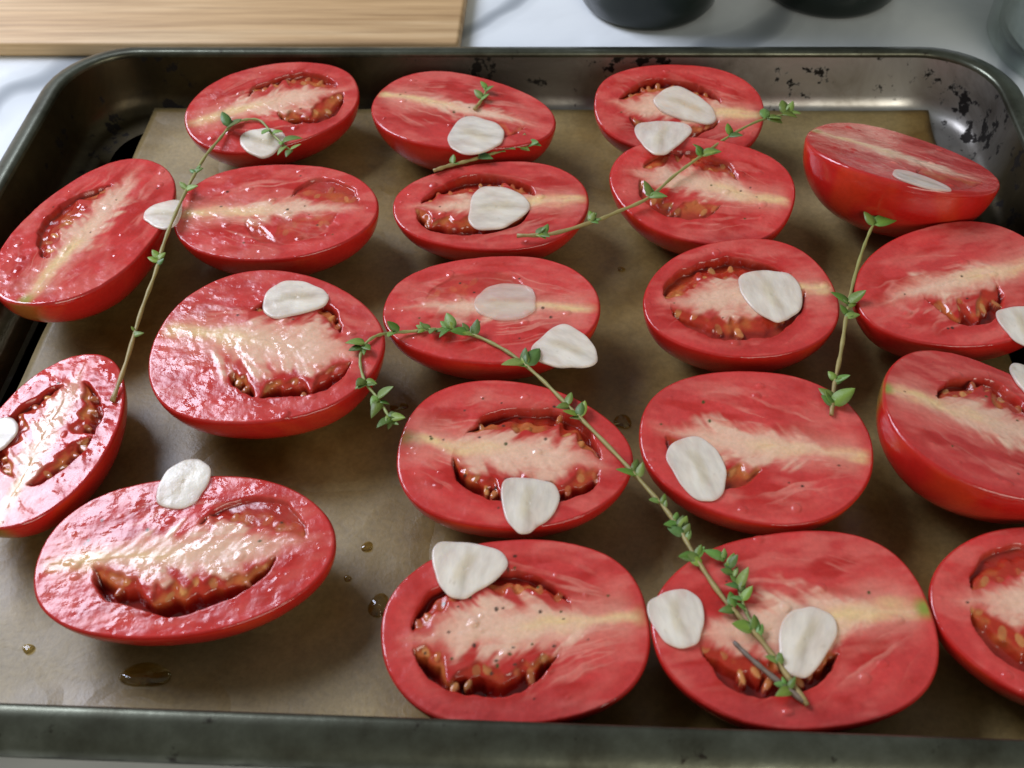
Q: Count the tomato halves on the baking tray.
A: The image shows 20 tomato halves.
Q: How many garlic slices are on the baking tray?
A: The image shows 20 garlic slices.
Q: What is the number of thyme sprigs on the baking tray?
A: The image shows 6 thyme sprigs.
